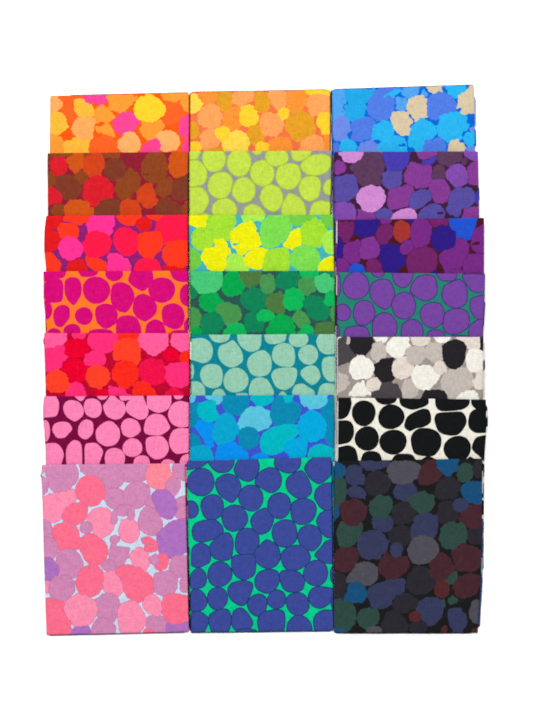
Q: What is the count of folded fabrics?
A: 21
